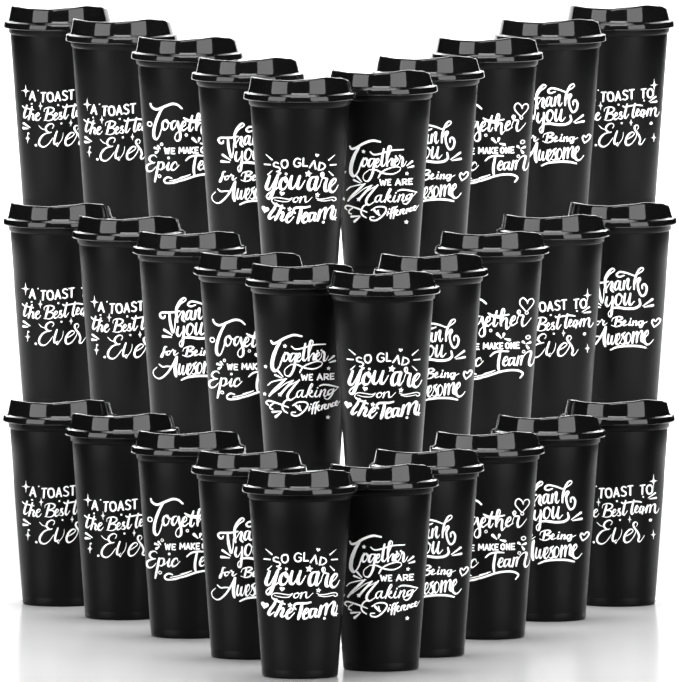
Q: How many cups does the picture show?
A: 30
